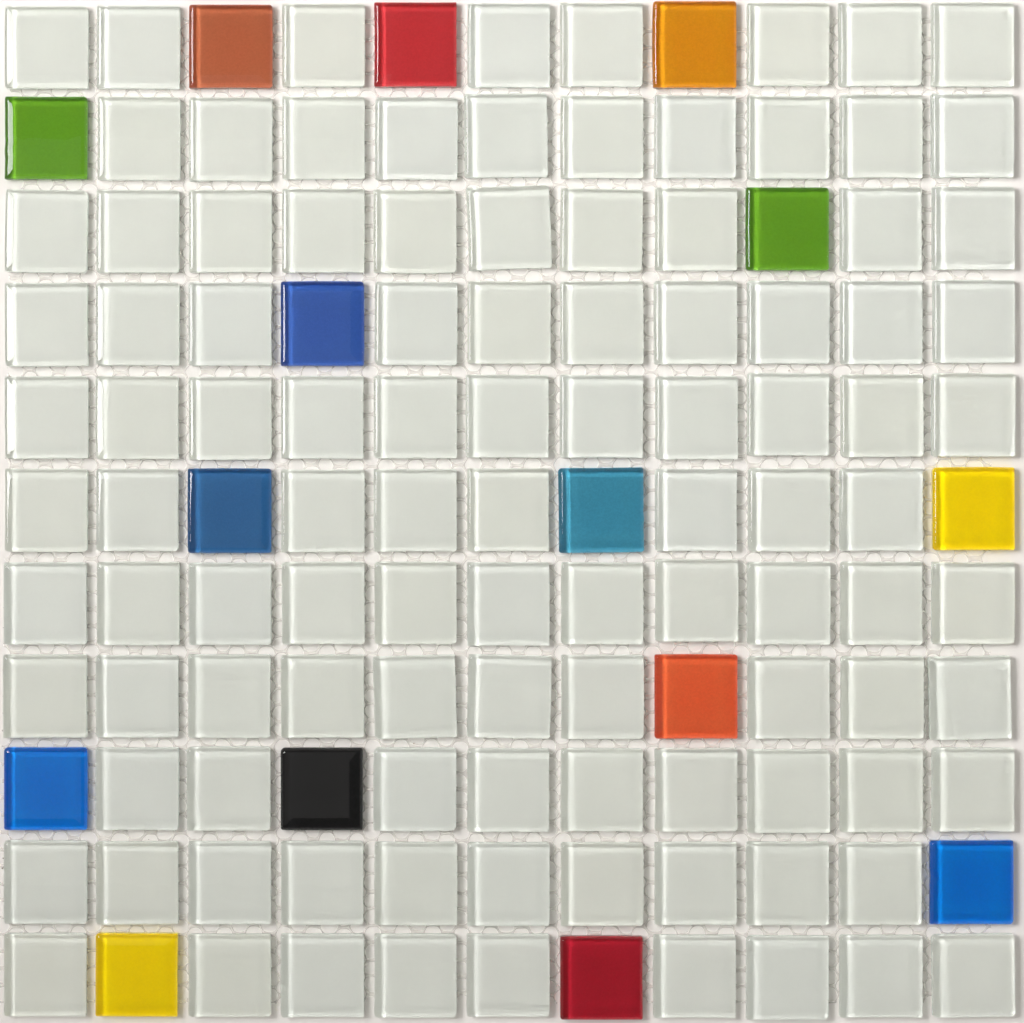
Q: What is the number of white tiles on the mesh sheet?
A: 106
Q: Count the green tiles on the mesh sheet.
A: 2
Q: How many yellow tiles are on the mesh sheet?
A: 2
